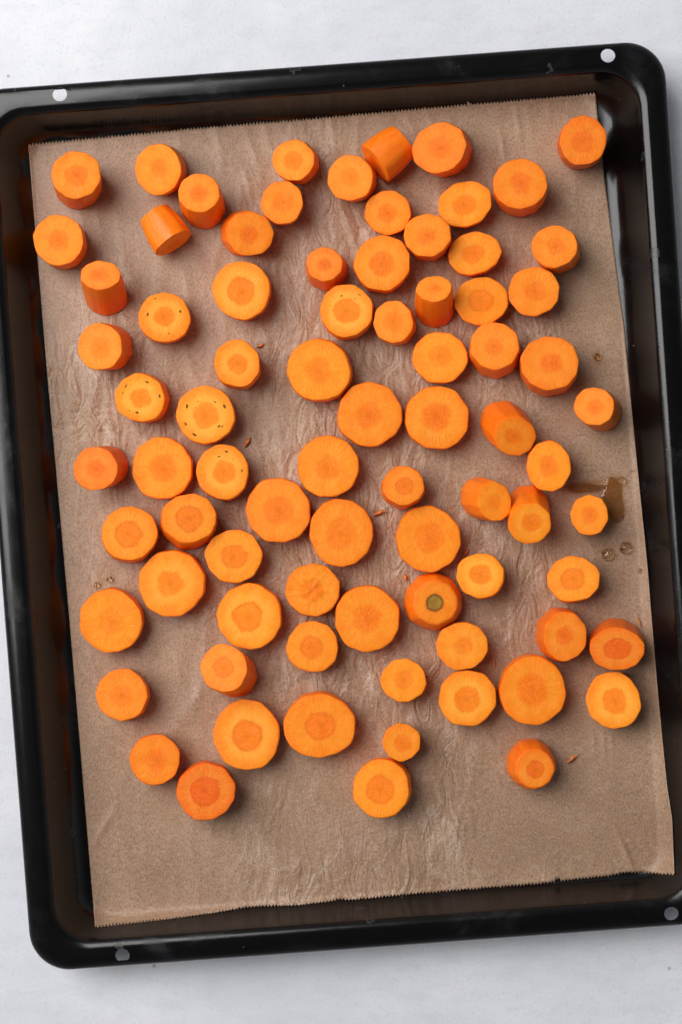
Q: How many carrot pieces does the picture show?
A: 80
